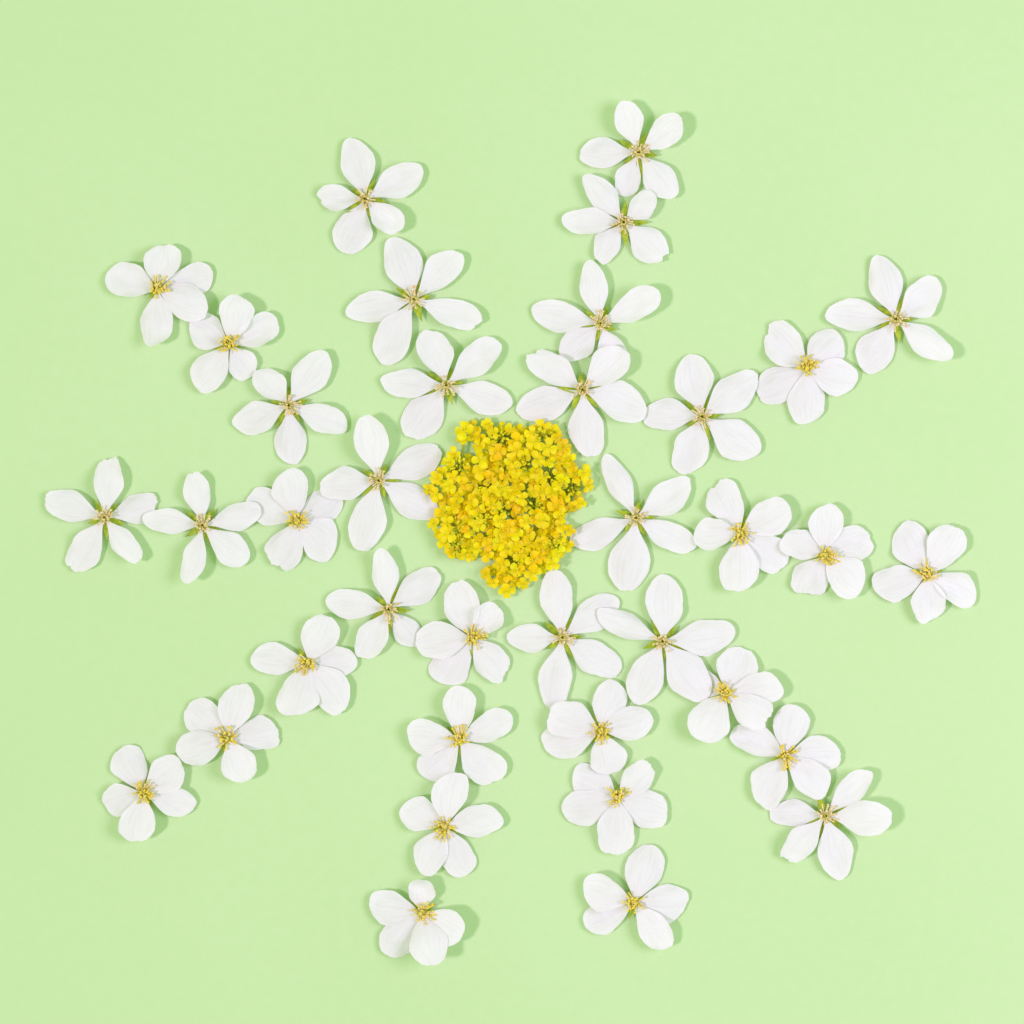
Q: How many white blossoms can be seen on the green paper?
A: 37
